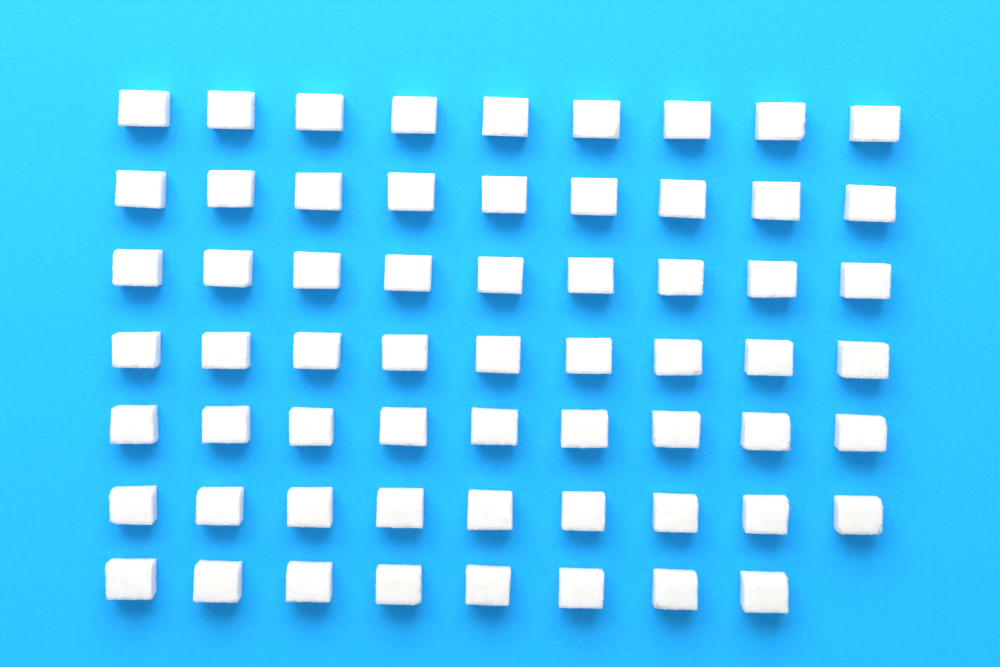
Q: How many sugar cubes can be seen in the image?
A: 62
